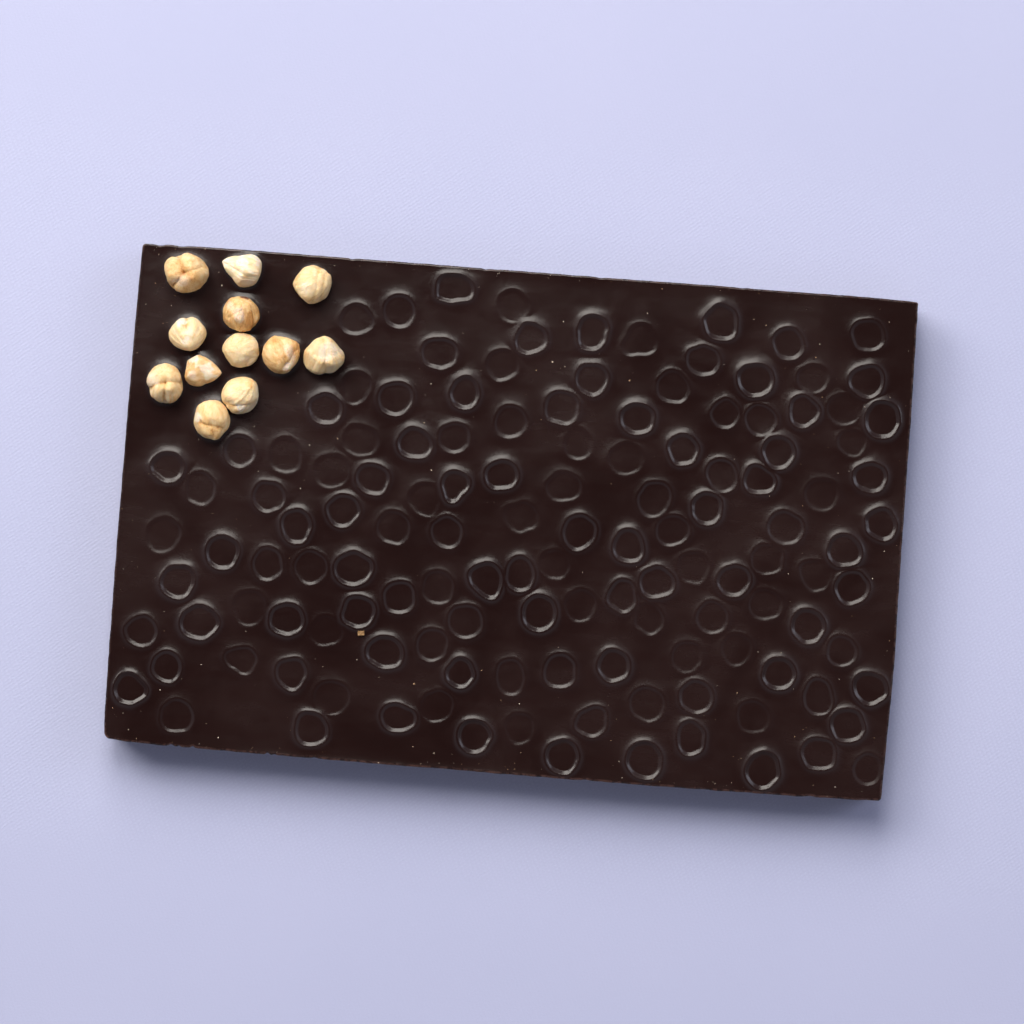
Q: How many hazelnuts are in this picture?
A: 12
